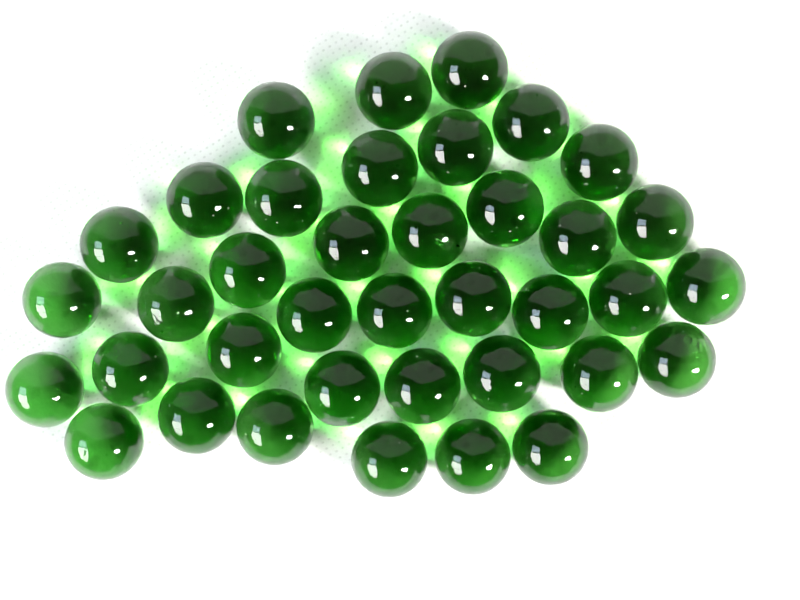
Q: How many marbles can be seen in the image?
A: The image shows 38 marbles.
